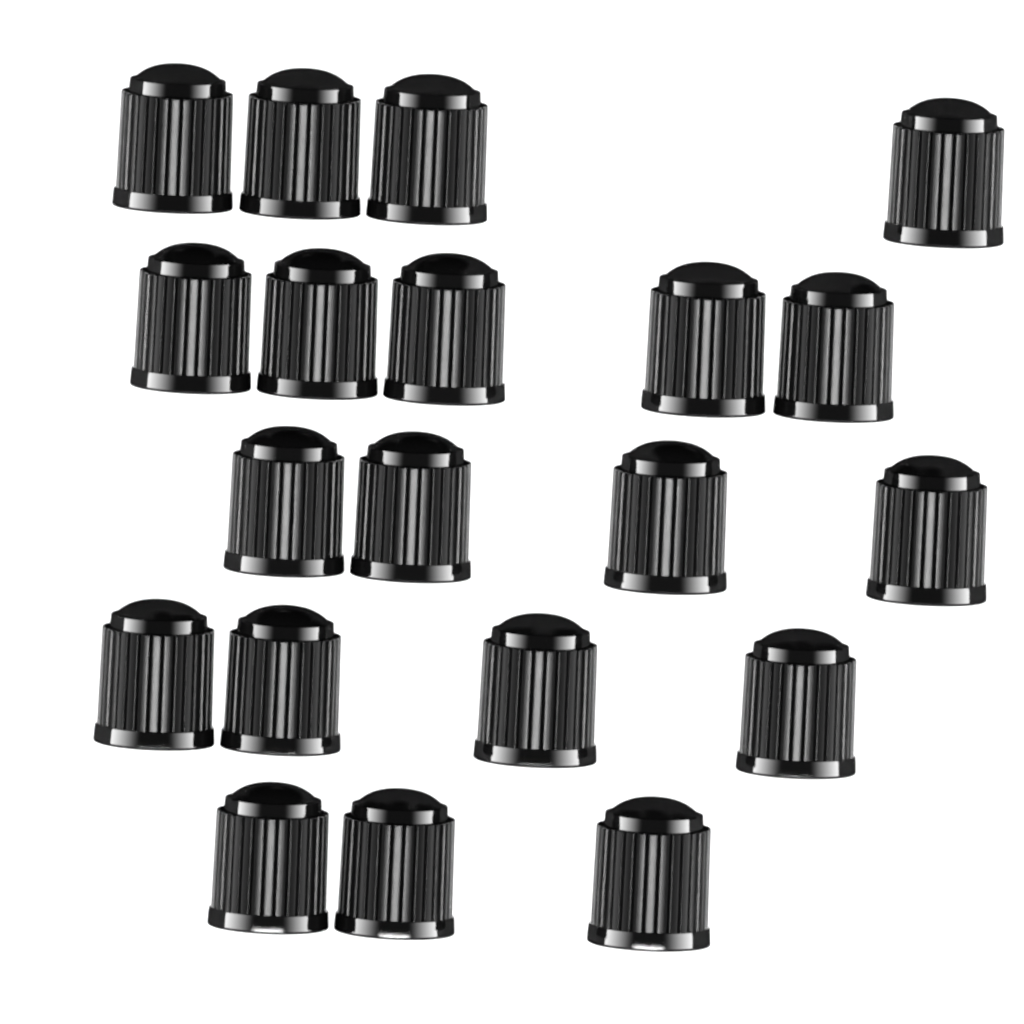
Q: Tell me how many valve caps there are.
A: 20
